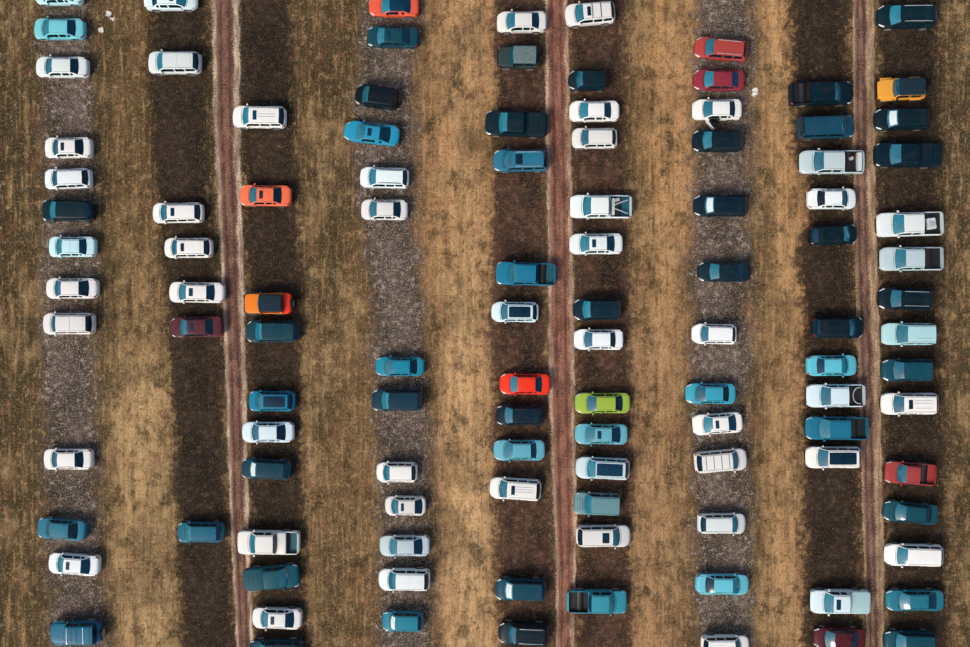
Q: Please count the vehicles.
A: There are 110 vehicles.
